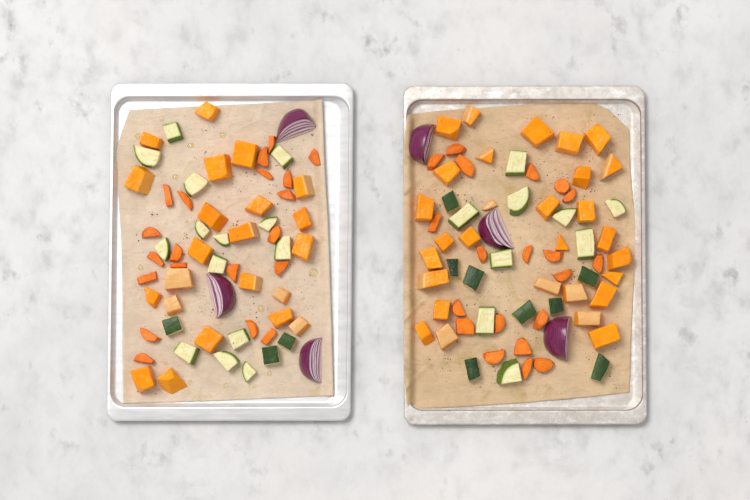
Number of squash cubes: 51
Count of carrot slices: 40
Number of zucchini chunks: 34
